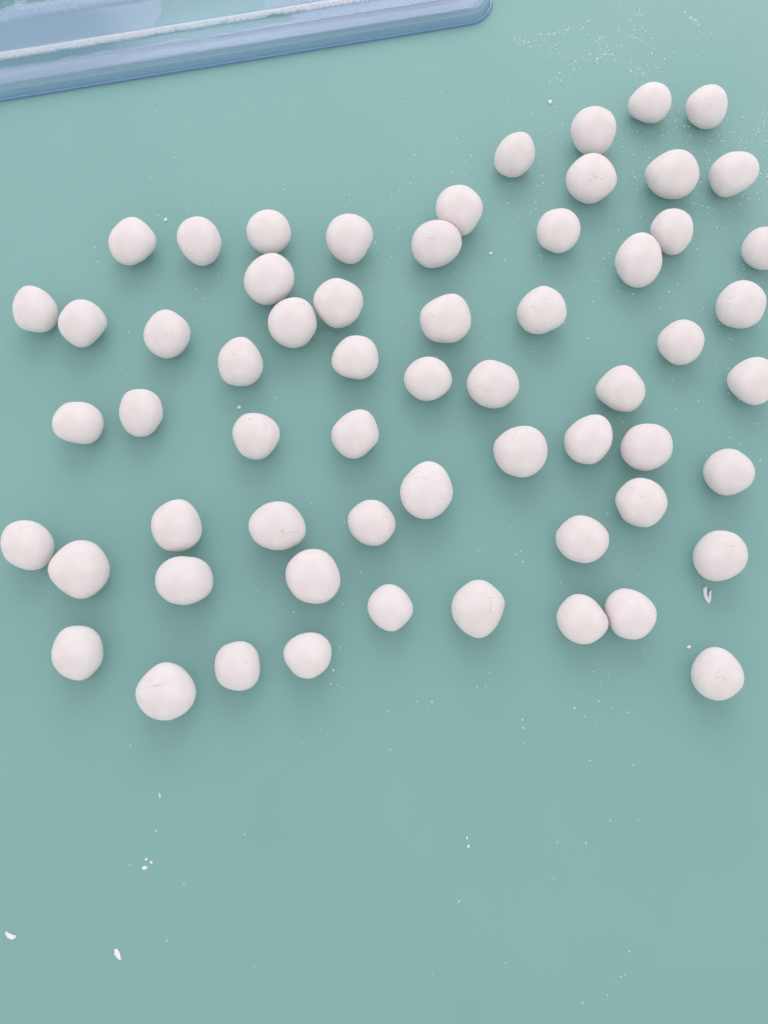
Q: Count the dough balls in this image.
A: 61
